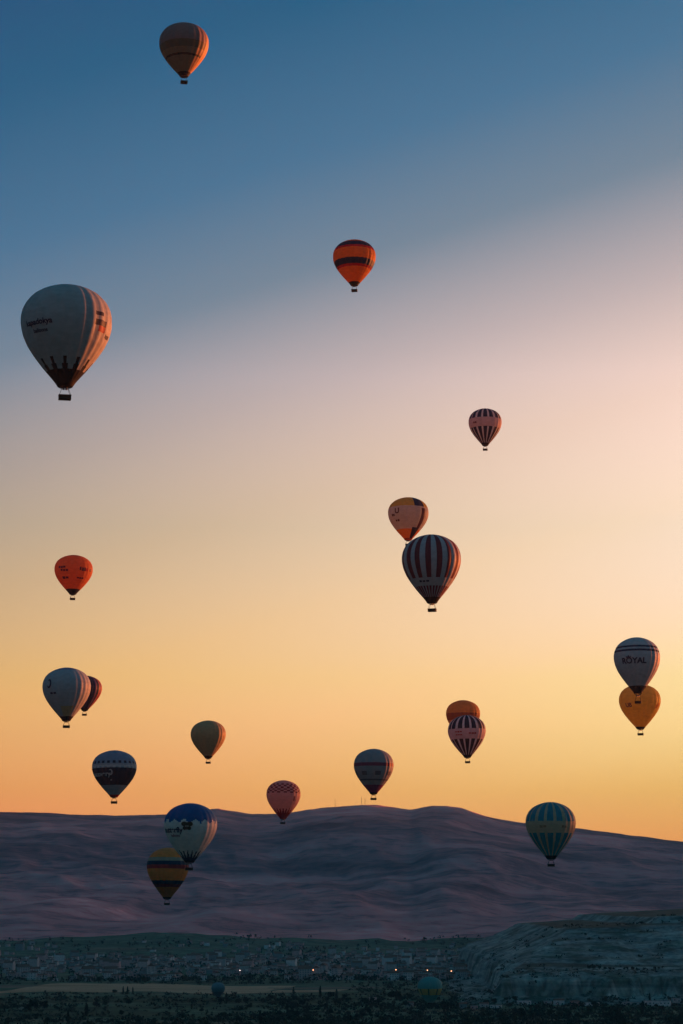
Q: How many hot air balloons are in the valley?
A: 22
